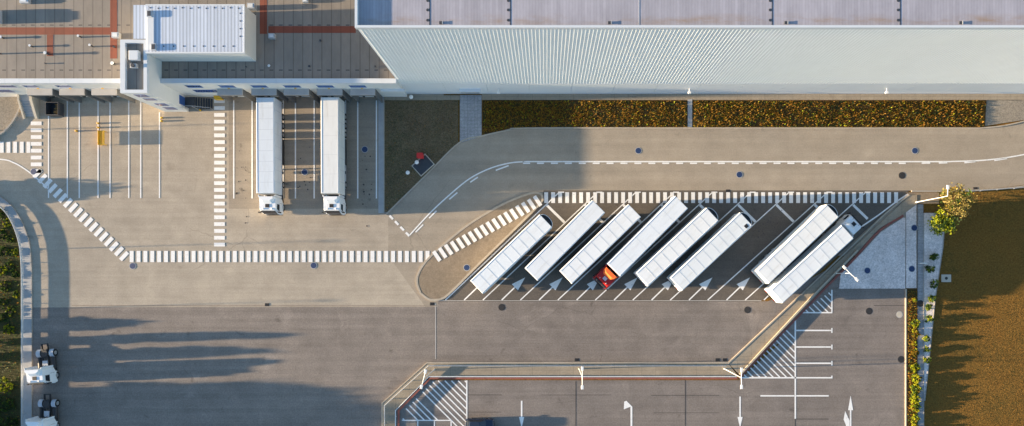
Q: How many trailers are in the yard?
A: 10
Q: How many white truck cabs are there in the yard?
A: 5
